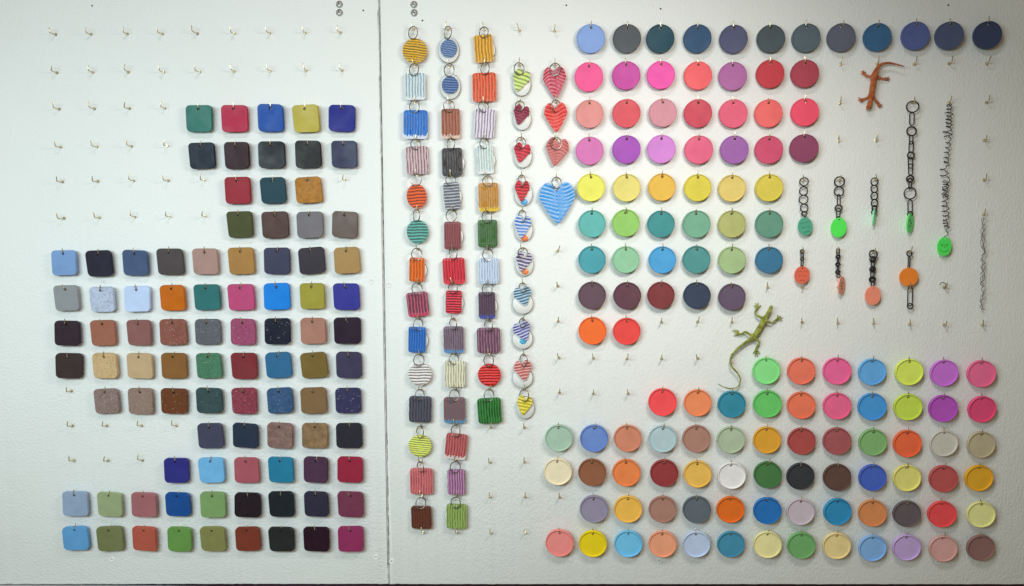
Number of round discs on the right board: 126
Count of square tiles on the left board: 90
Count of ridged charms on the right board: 53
